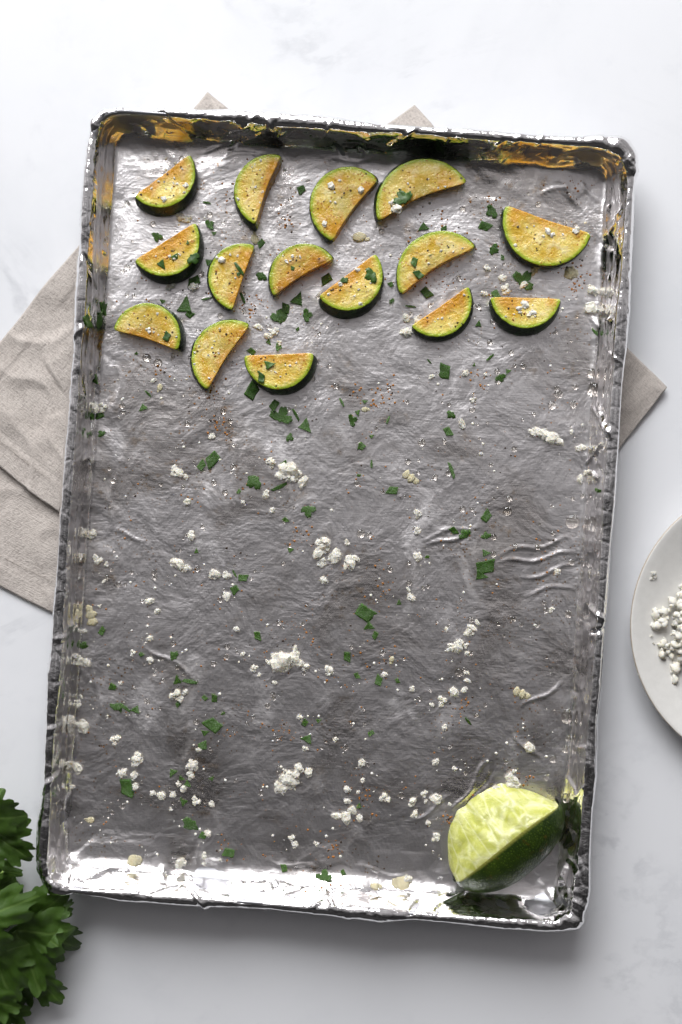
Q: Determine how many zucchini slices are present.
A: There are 15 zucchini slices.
